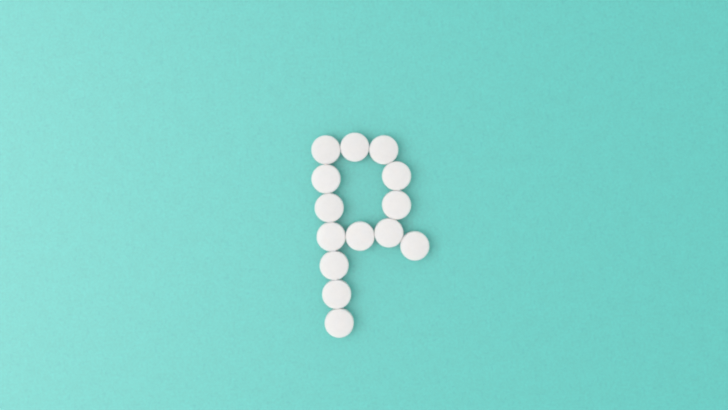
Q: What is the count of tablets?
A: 14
